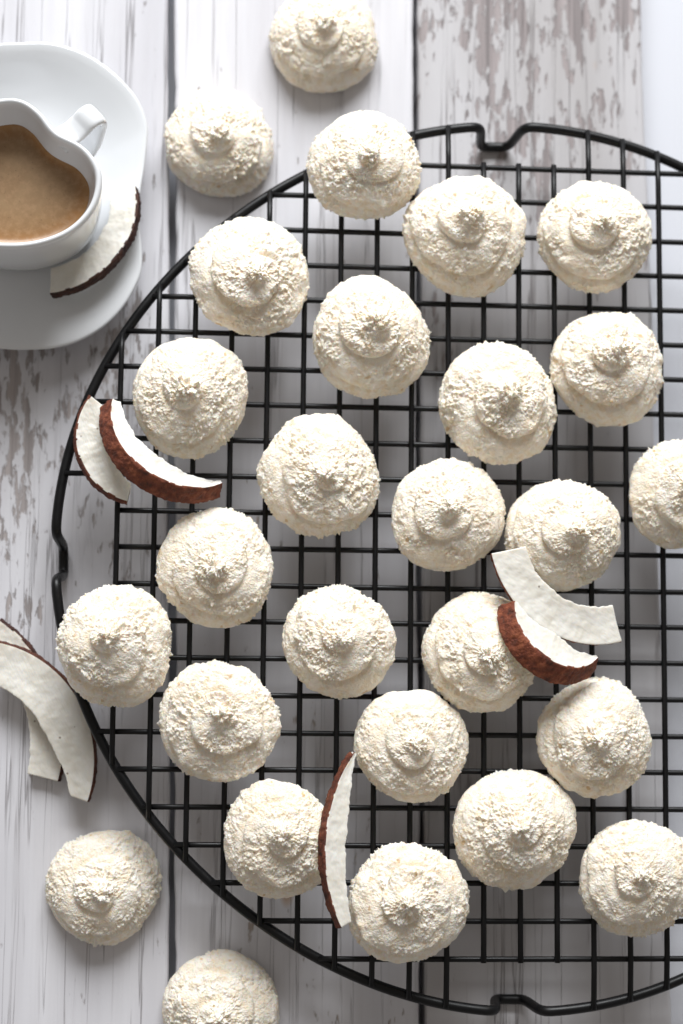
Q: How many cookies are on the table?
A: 27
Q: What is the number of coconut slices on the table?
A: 8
